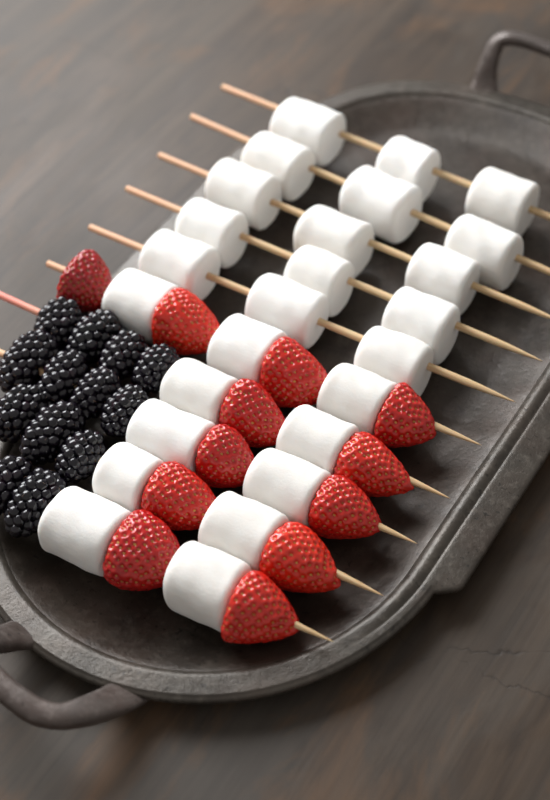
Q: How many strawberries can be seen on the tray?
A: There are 12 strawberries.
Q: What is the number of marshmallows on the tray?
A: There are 26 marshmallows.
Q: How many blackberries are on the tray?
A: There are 13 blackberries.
